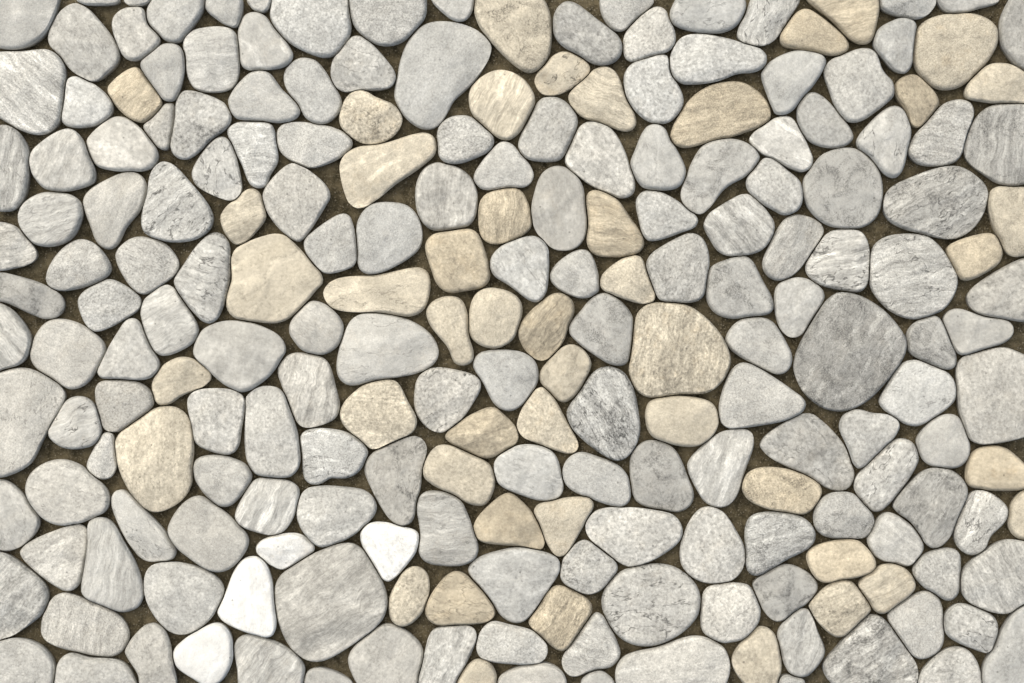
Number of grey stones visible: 162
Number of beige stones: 47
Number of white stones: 4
